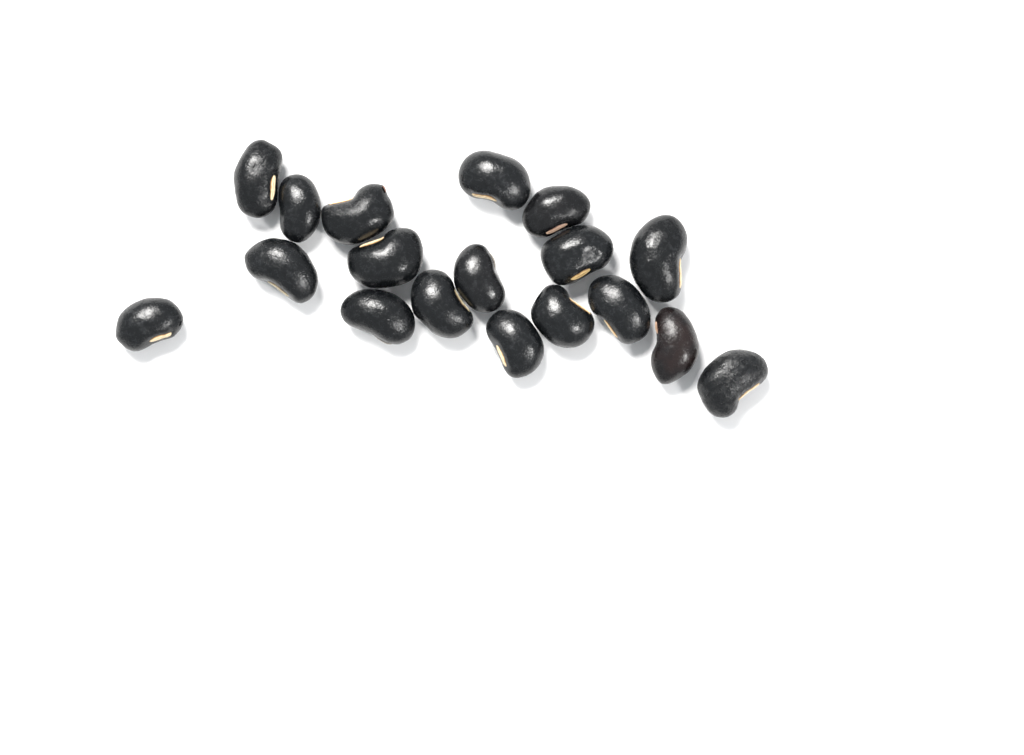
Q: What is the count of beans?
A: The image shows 18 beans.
